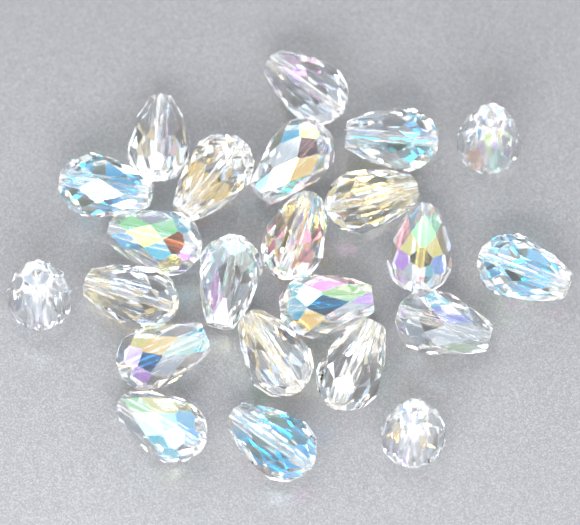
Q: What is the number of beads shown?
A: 23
